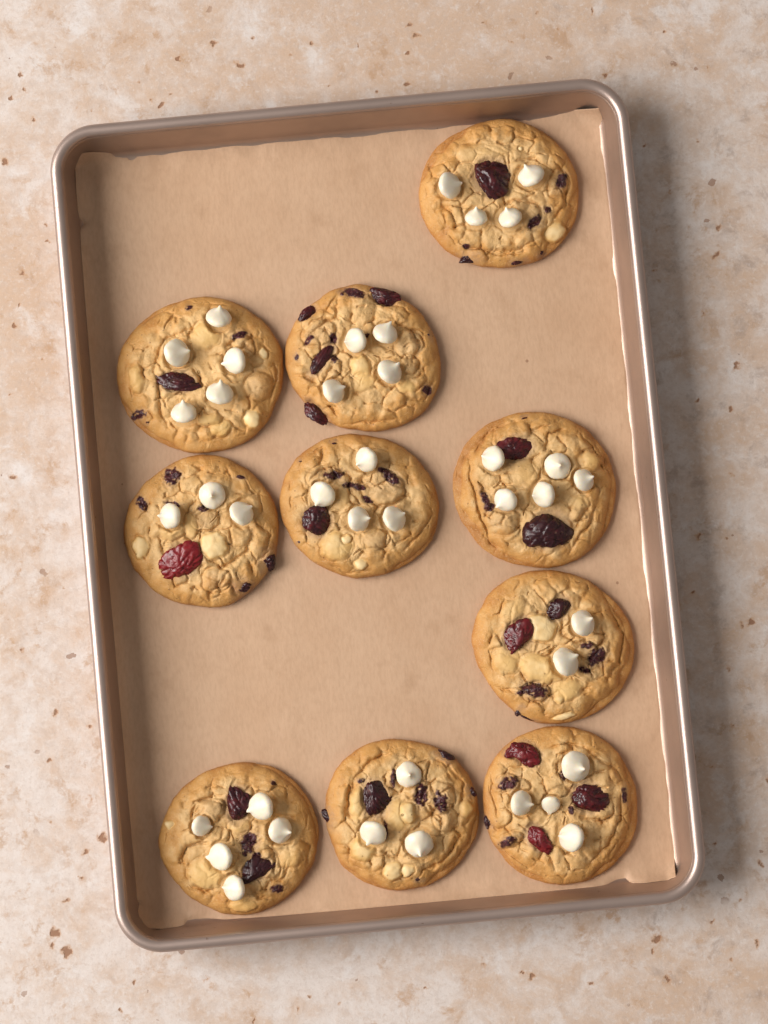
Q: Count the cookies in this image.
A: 10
